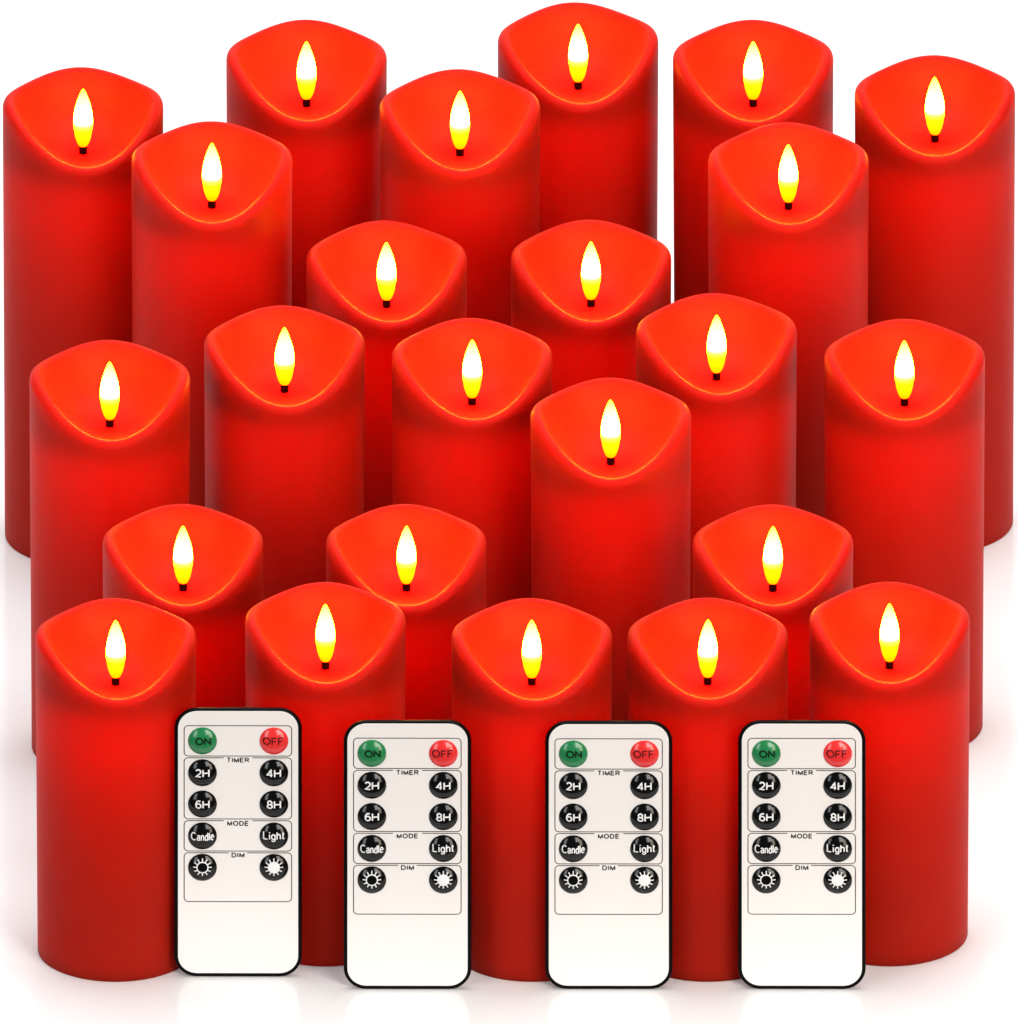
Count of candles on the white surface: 24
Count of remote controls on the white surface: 4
